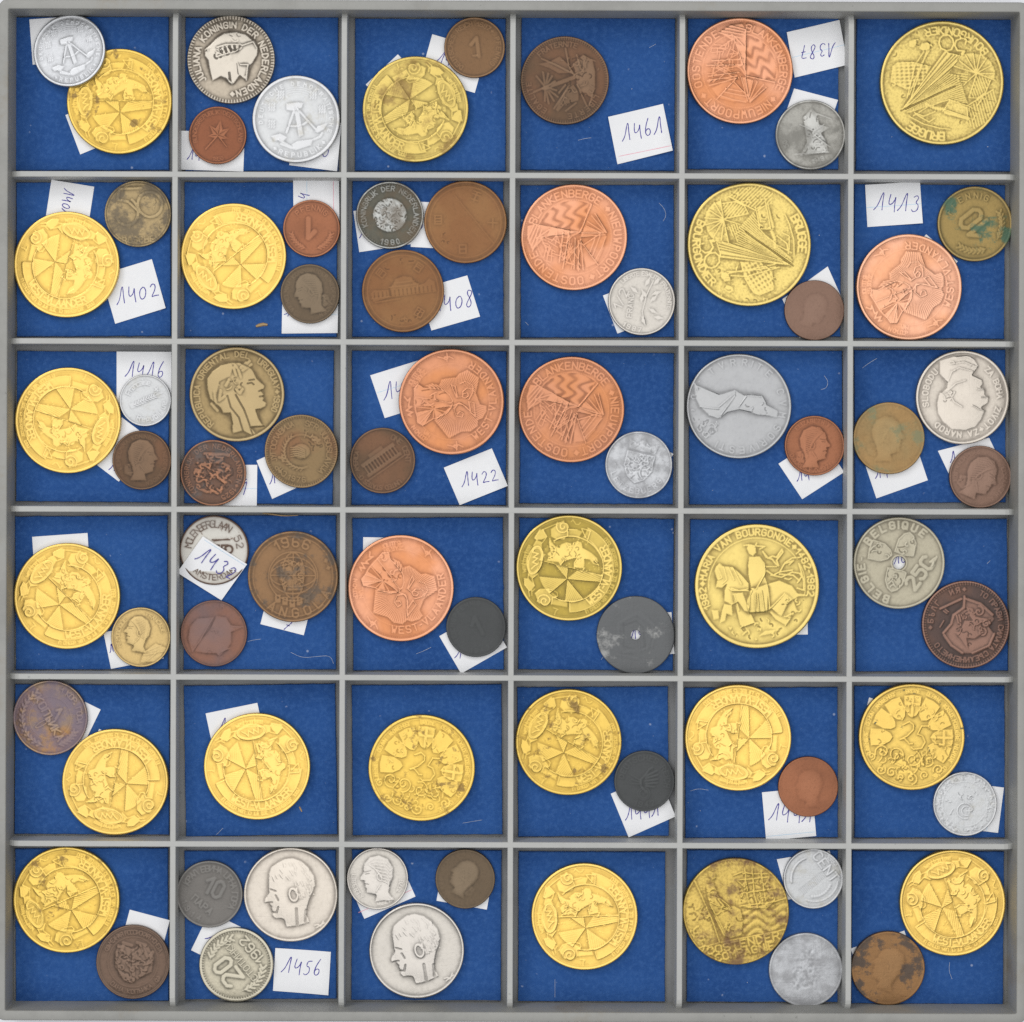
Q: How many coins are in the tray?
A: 76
